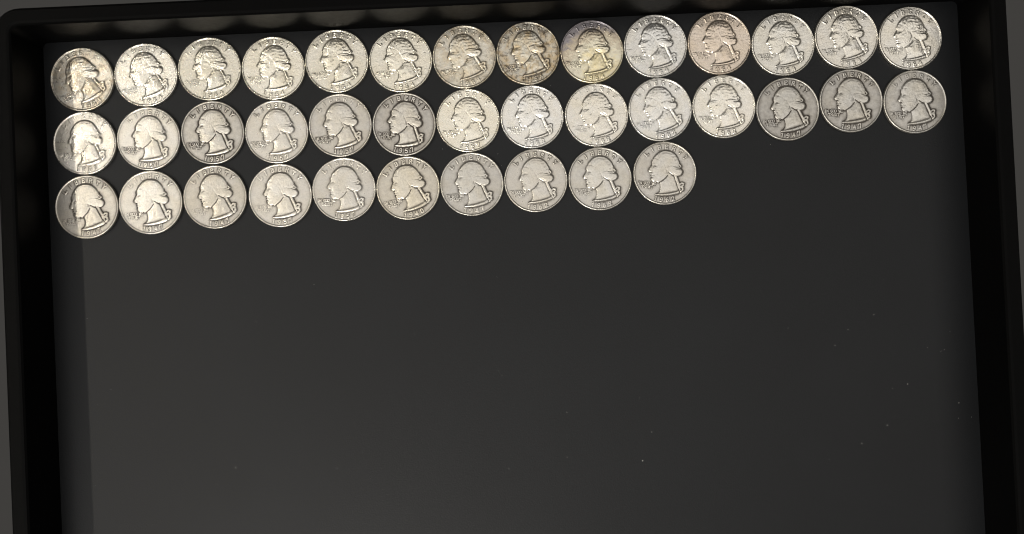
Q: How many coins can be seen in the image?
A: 38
